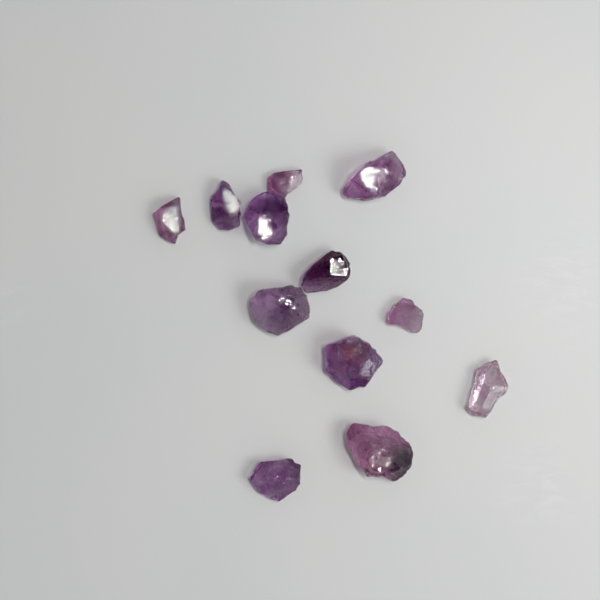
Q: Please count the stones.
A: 12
